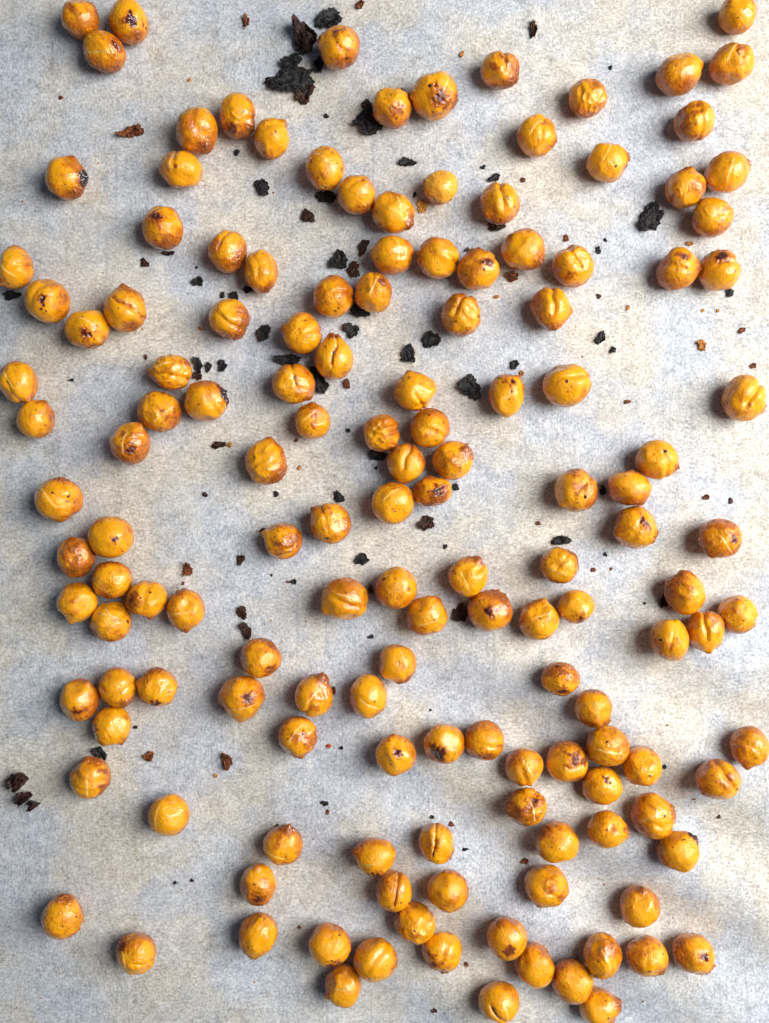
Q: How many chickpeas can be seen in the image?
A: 147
